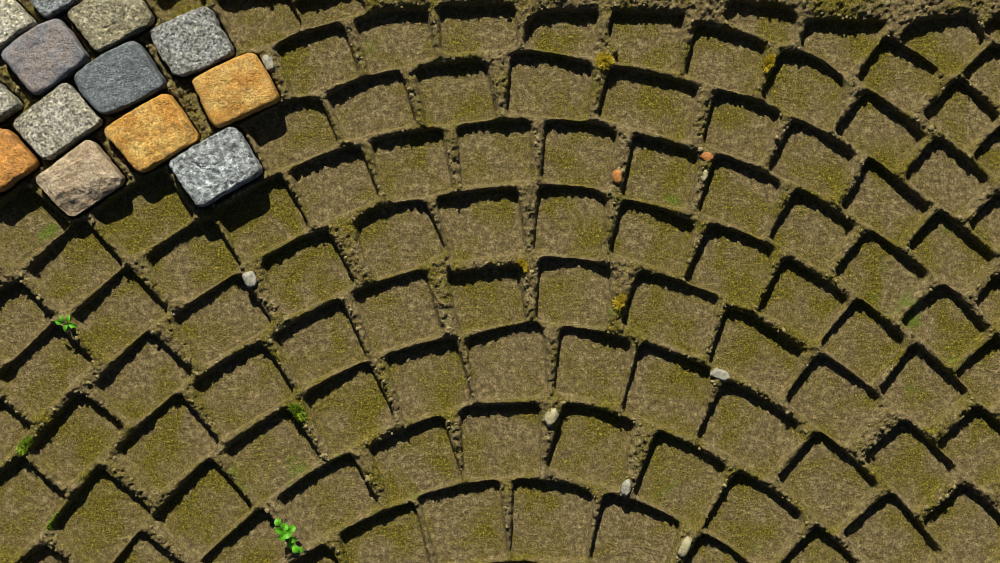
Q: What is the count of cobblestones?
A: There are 13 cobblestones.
